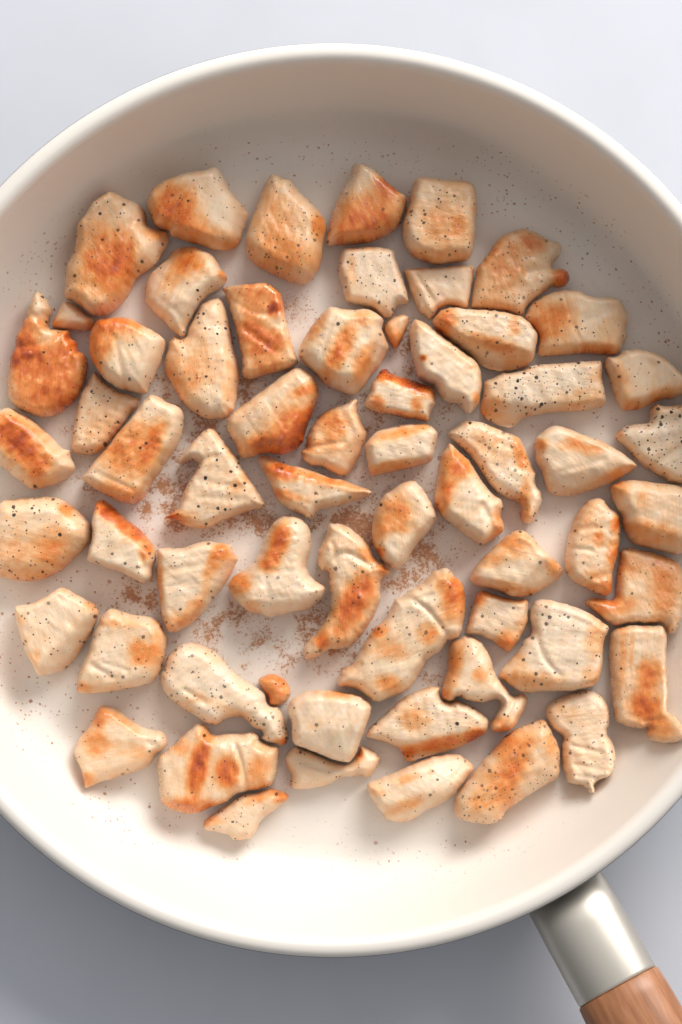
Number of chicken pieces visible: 62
